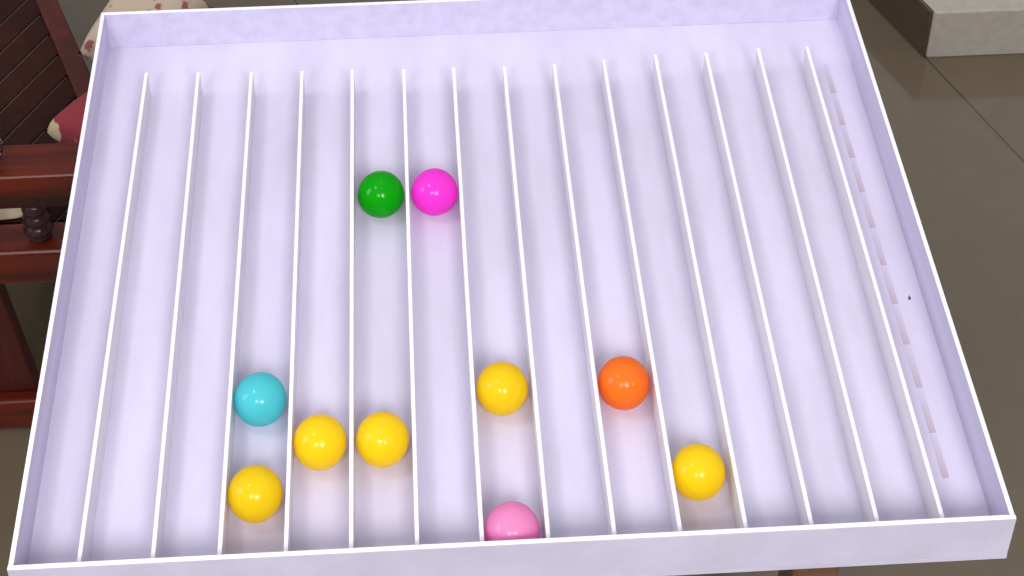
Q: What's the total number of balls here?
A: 10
